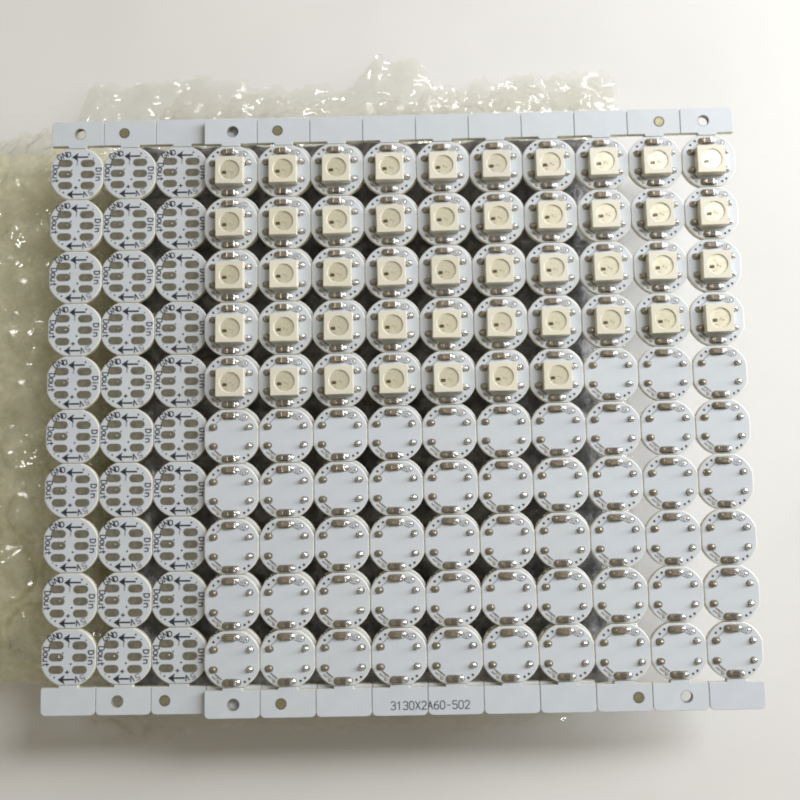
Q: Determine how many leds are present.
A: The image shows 47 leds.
